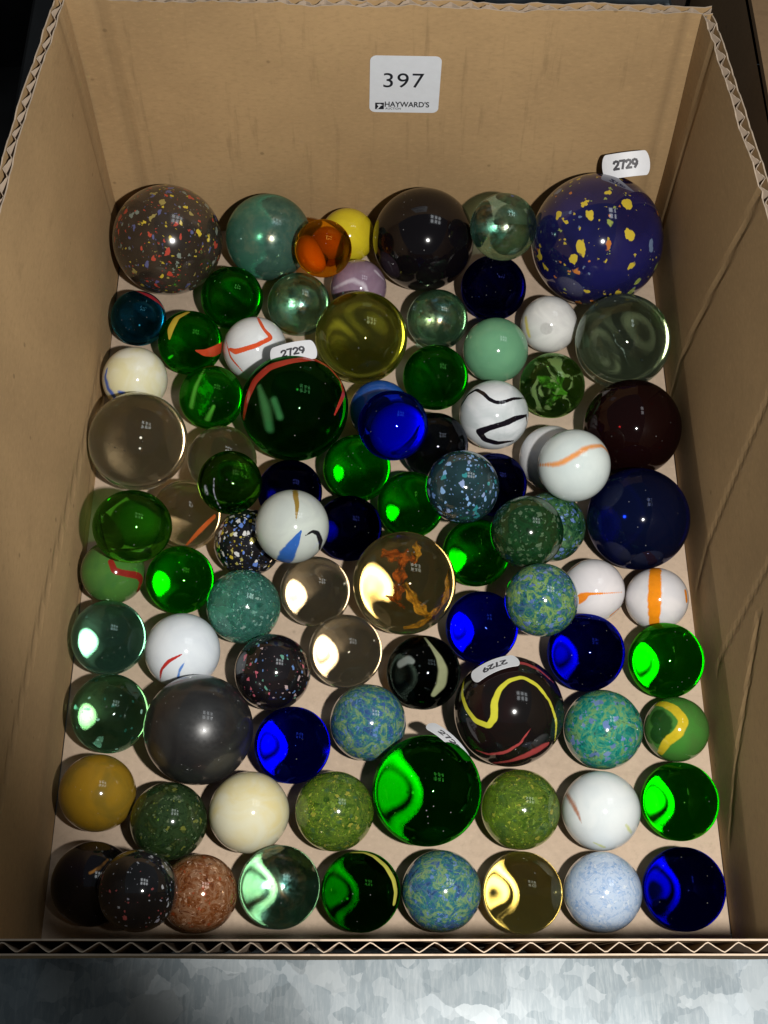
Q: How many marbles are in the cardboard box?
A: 88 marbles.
